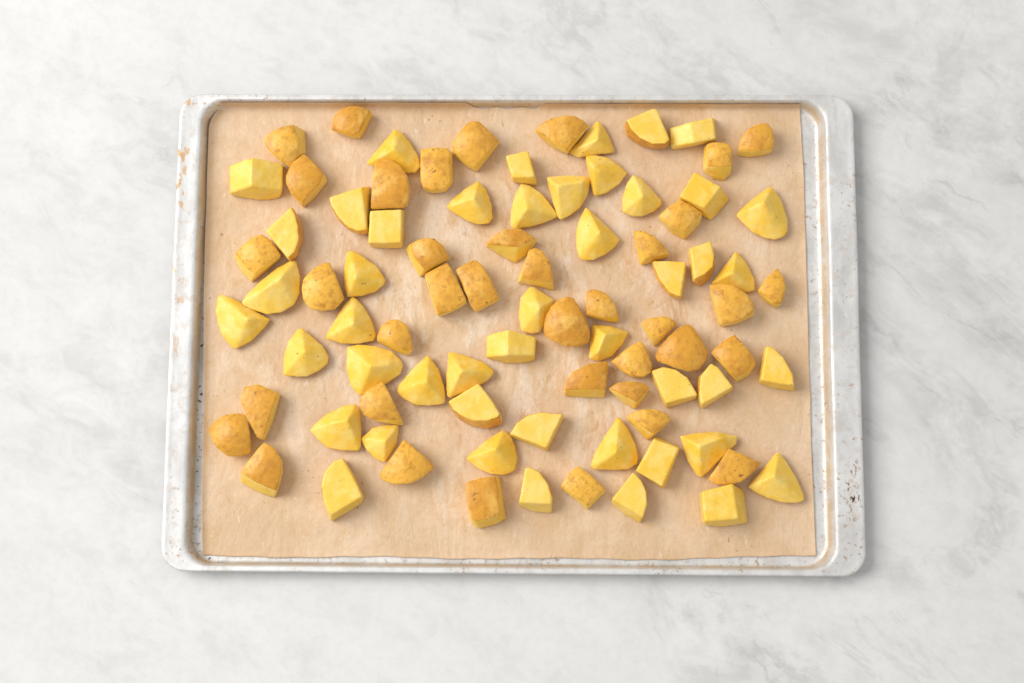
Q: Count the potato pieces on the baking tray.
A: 85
